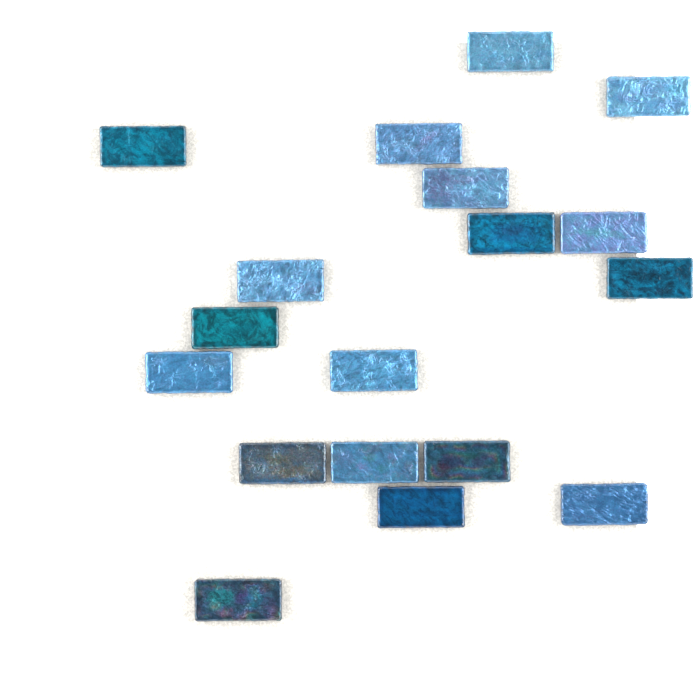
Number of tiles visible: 18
